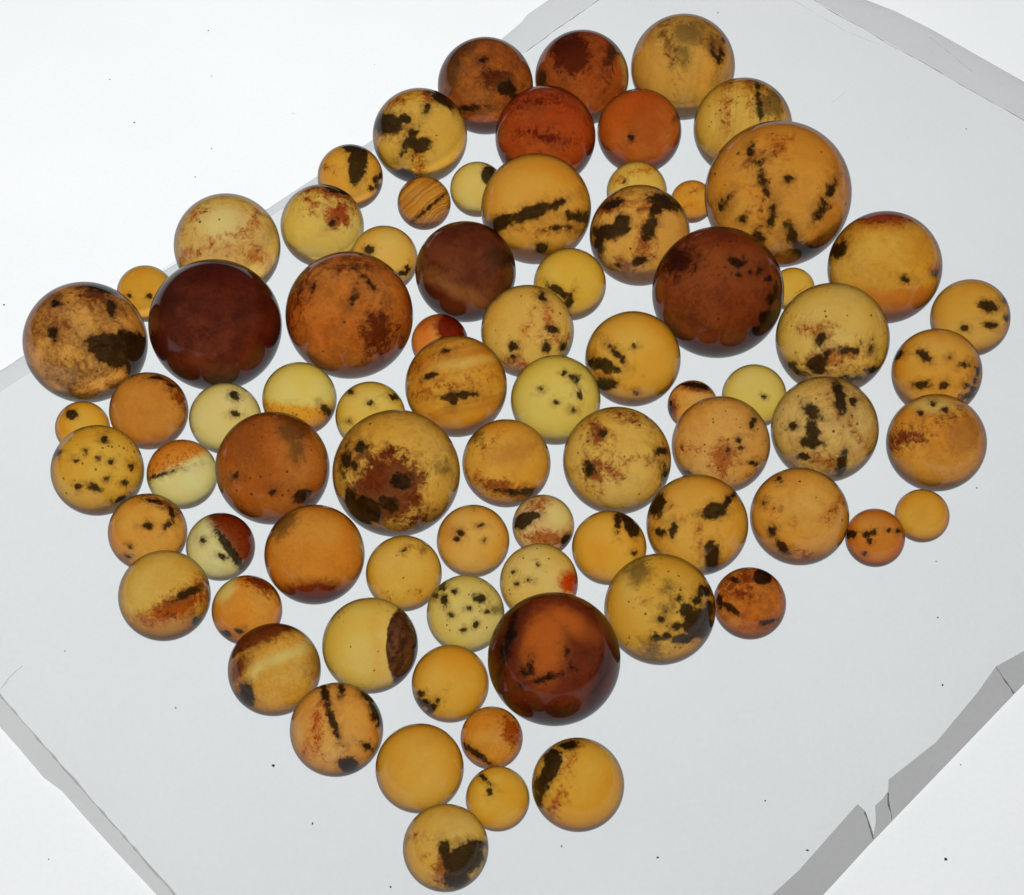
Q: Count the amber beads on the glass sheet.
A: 78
